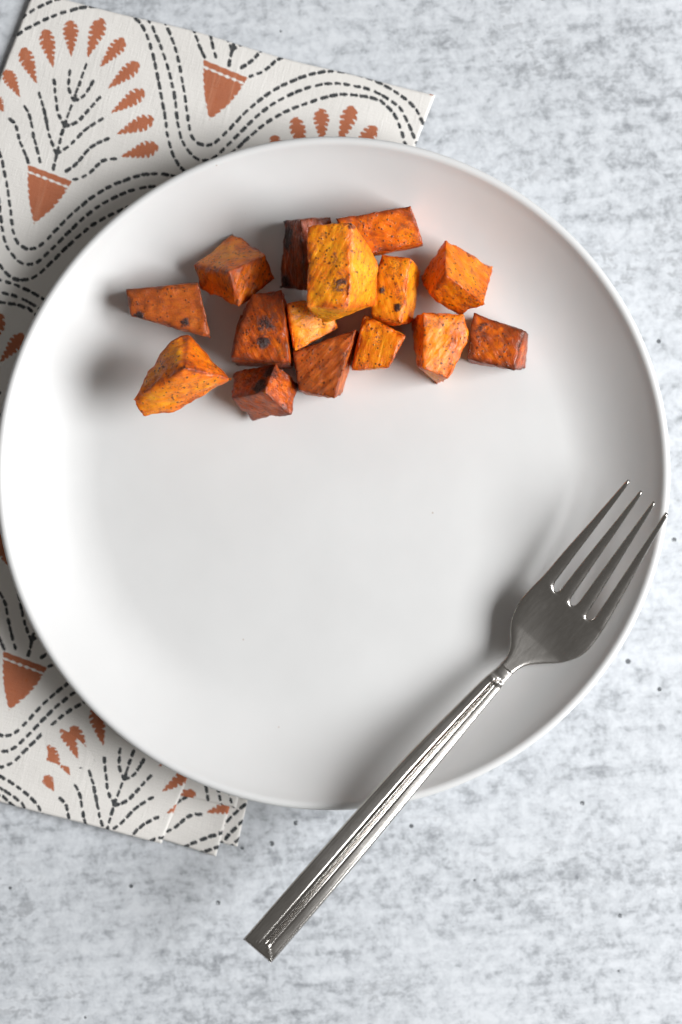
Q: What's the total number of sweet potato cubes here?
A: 15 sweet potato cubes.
